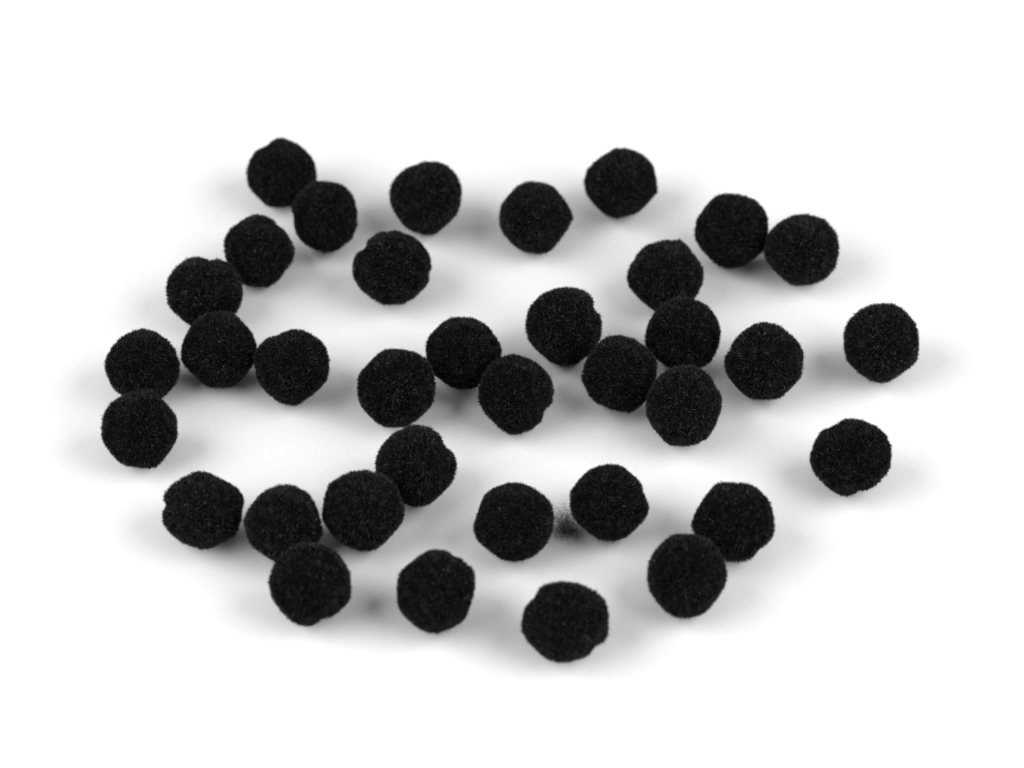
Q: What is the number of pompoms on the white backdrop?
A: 36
